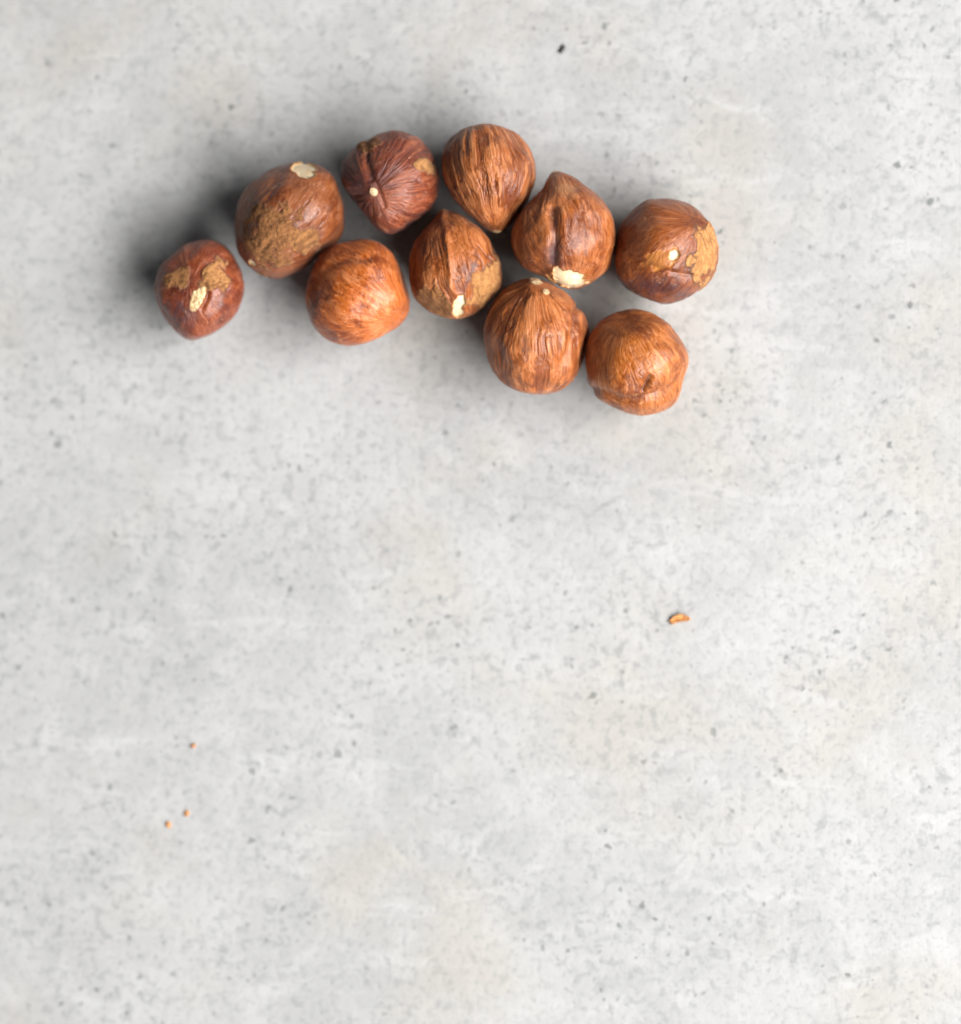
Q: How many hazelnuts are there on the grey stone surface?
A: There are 10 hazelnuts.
